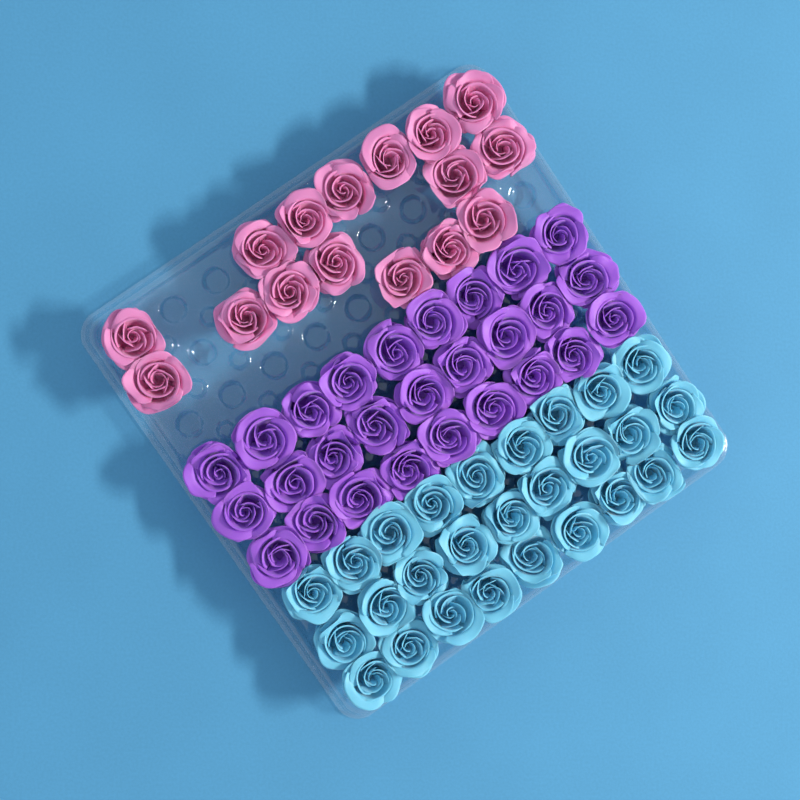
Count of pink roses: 16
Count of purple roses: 27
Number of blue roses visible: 27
